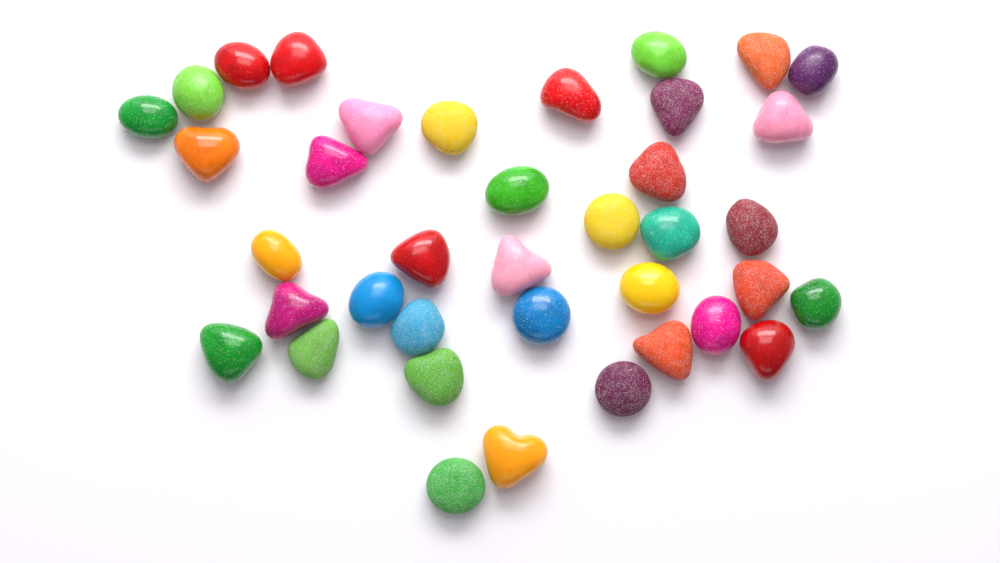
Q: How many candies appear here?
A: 38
